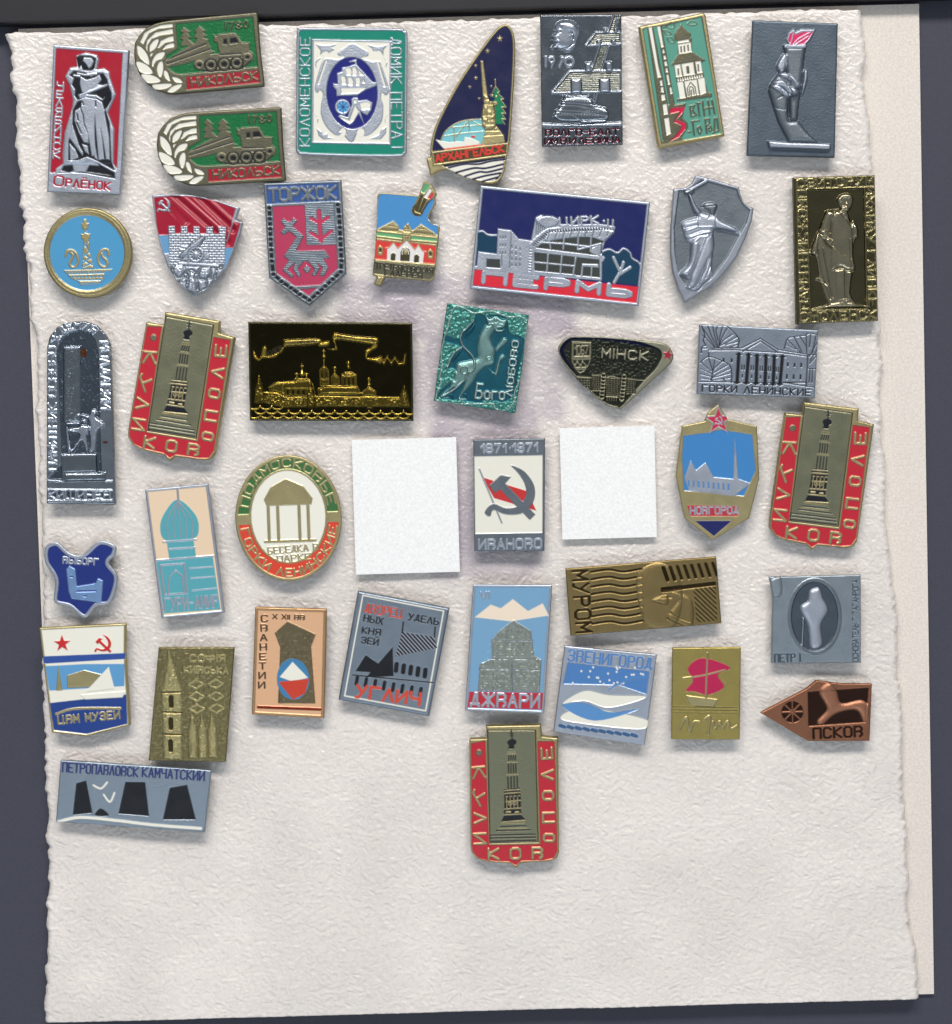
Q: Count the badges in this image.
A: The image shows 39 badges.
